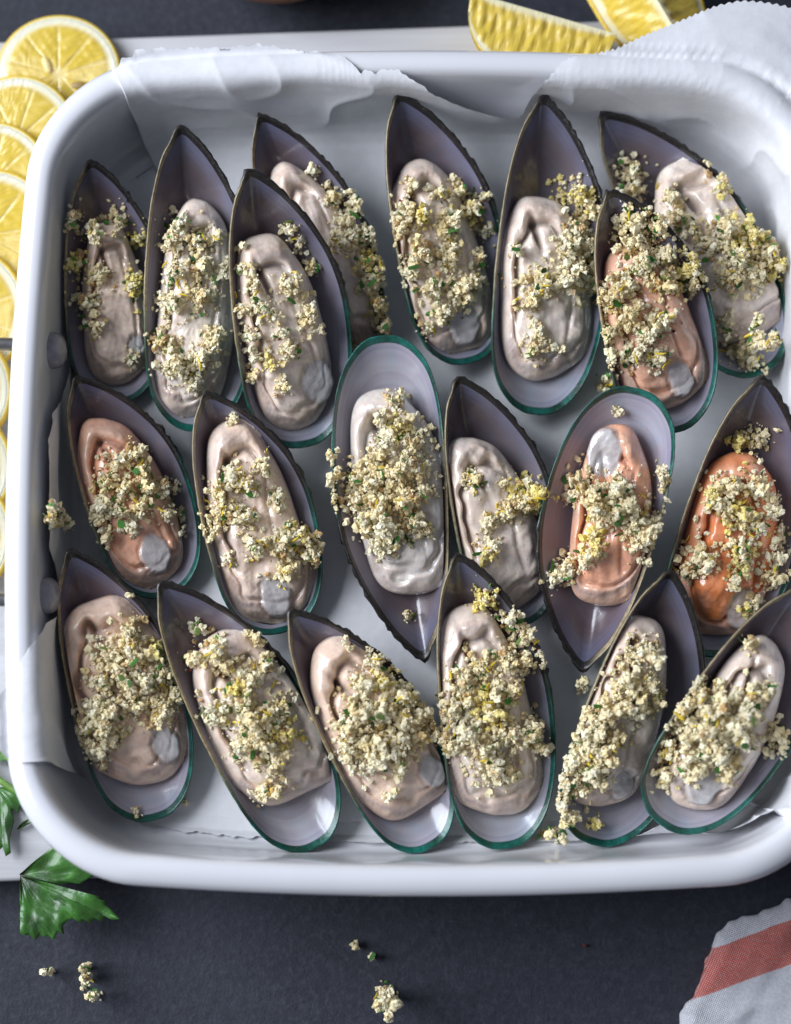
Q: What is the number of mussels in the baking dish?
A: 20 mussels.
